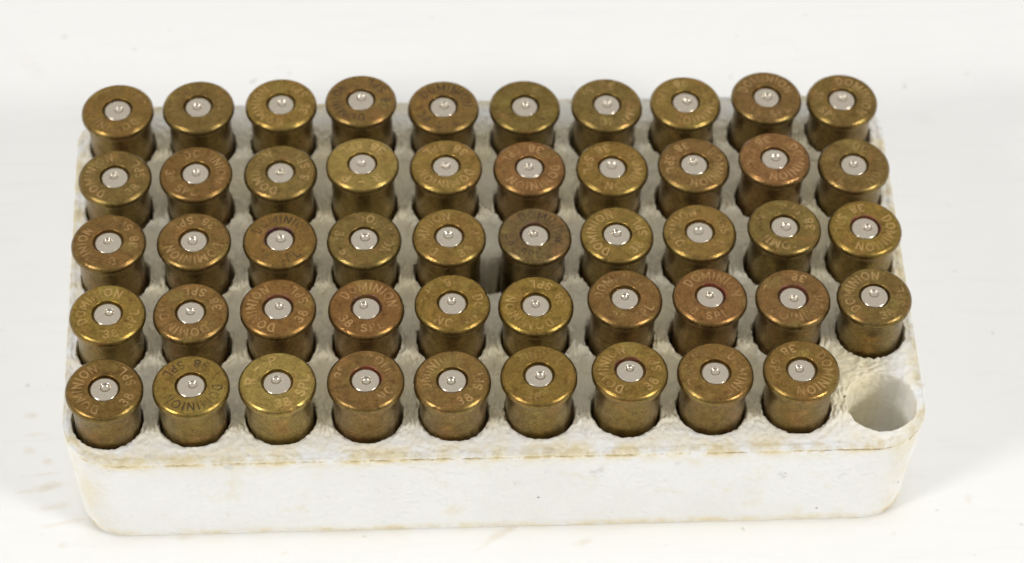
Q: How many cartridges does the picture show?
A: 49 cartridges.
